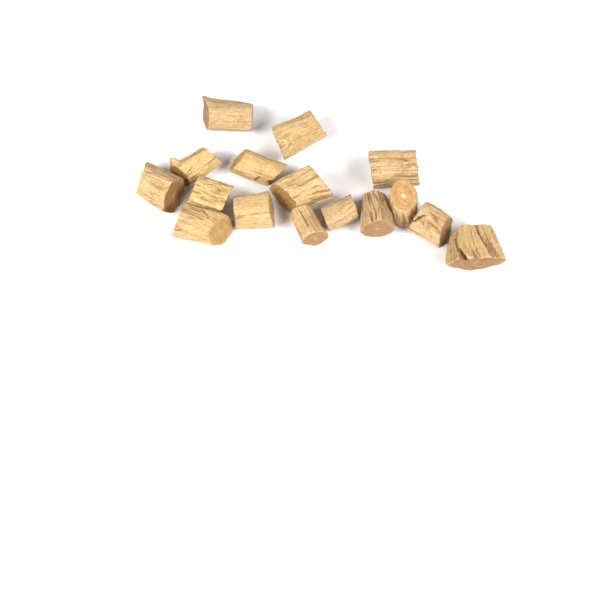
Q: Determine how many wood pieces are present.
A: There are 16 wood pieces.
